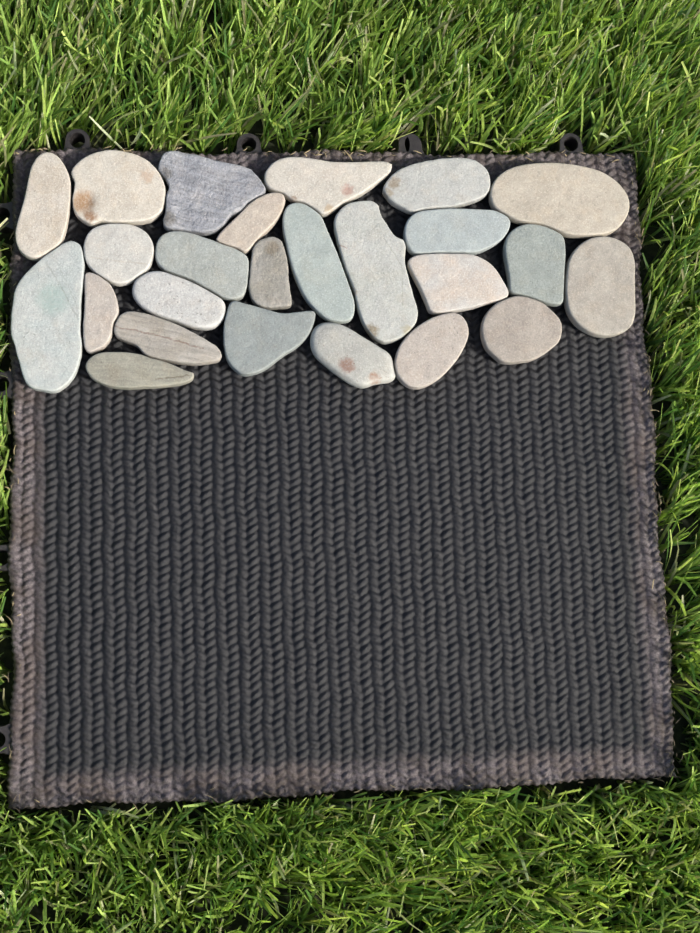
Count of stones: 25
